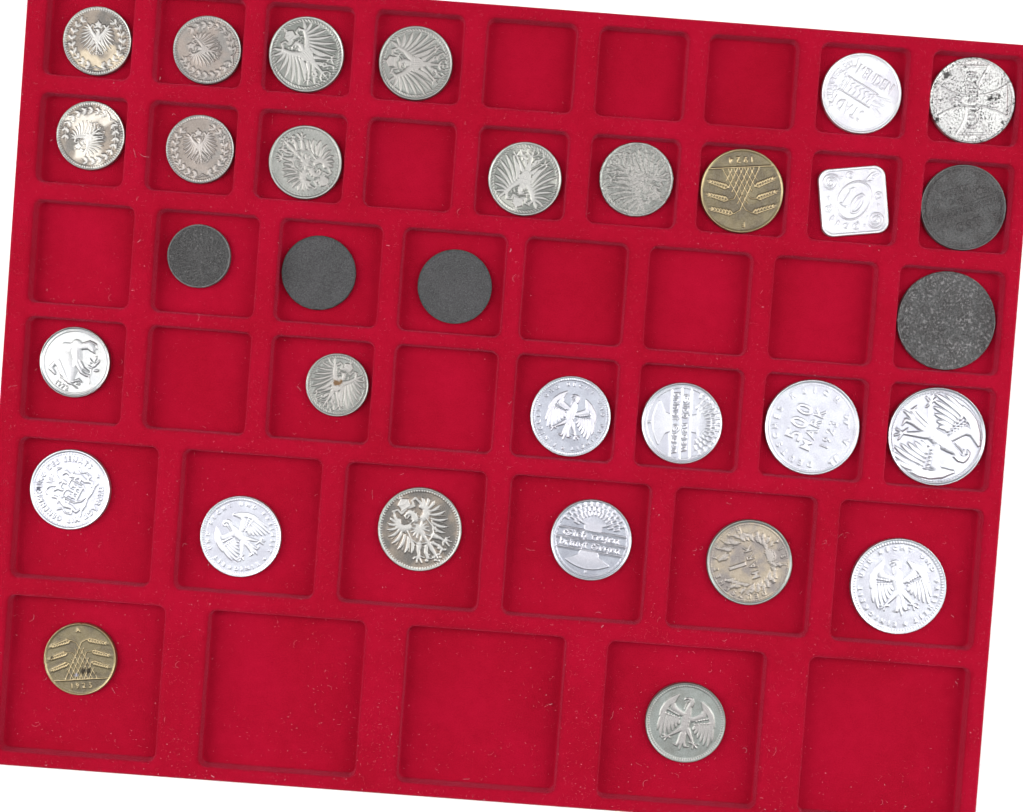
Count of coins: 32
